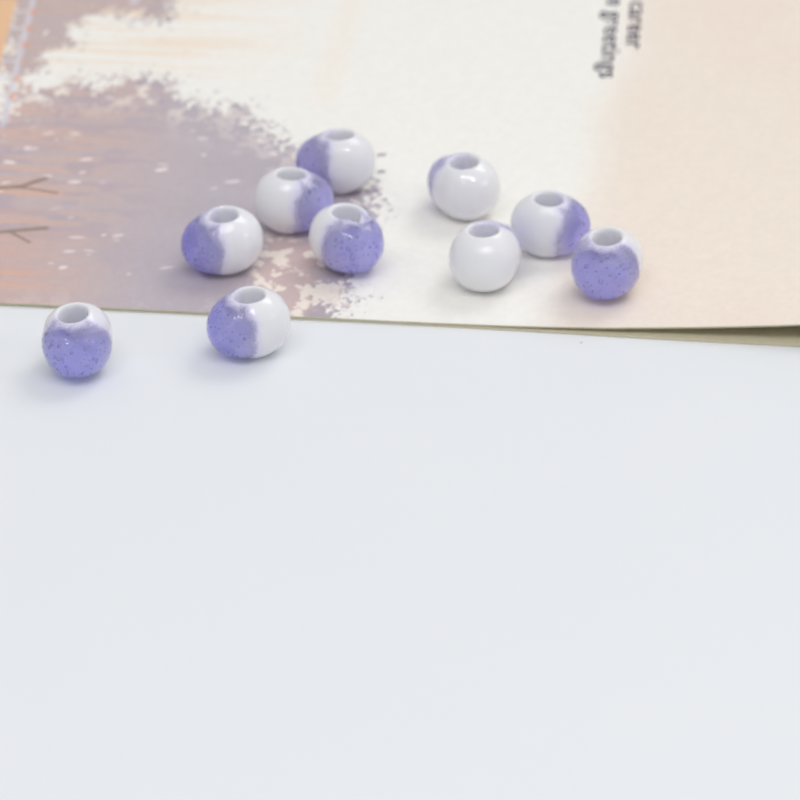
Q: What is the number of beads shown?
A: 10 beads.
